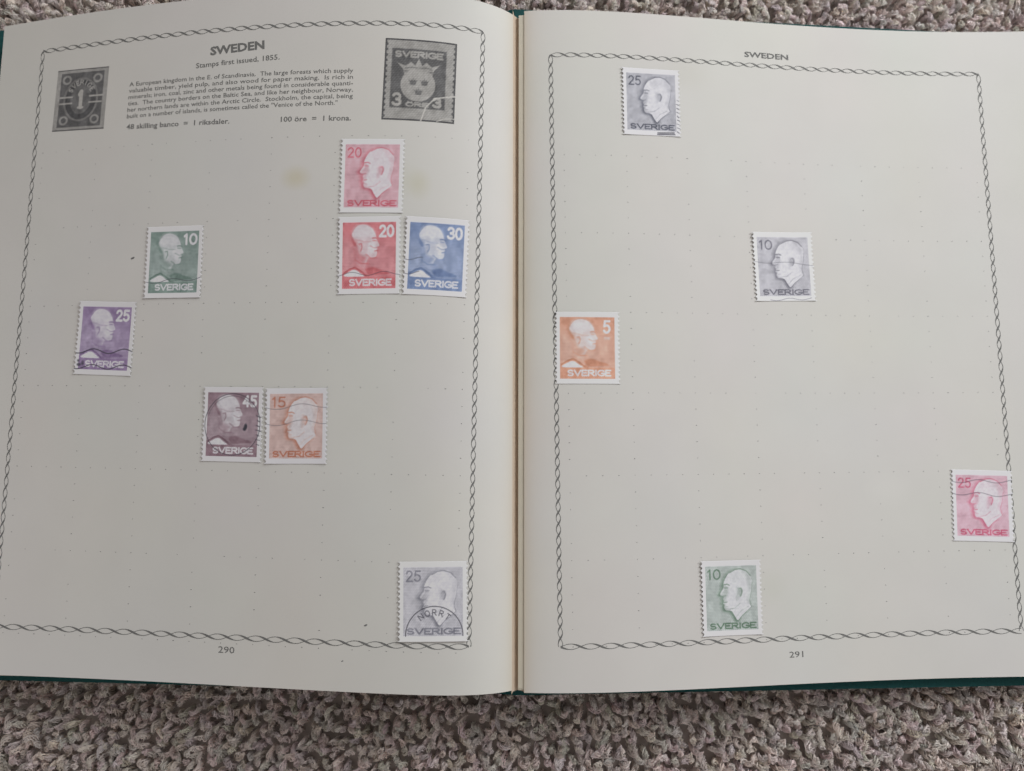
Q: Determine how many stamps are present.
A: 13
